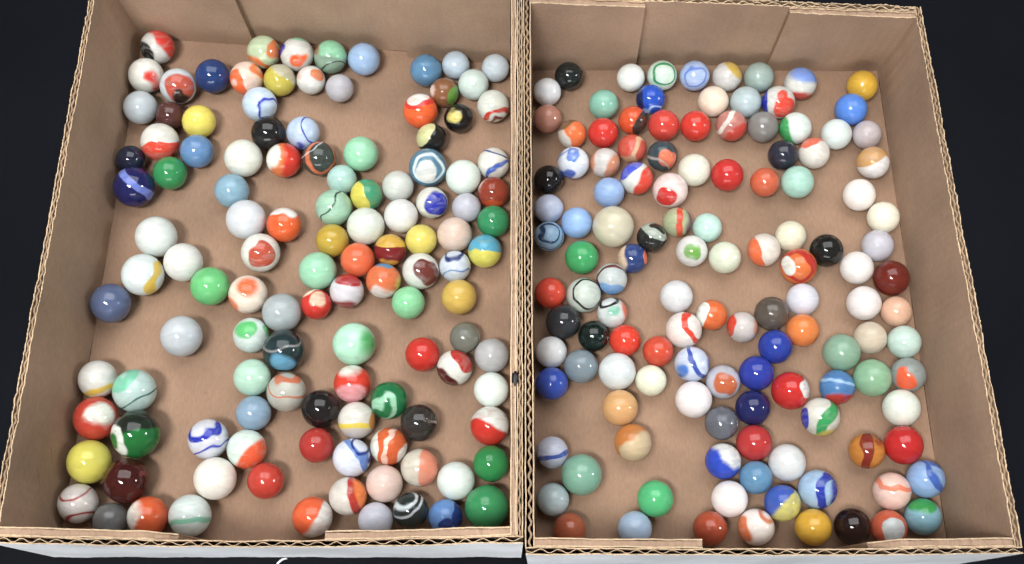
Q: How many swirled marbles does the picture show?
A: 110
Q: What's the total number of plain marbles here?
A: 133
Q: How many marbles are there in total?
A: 243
